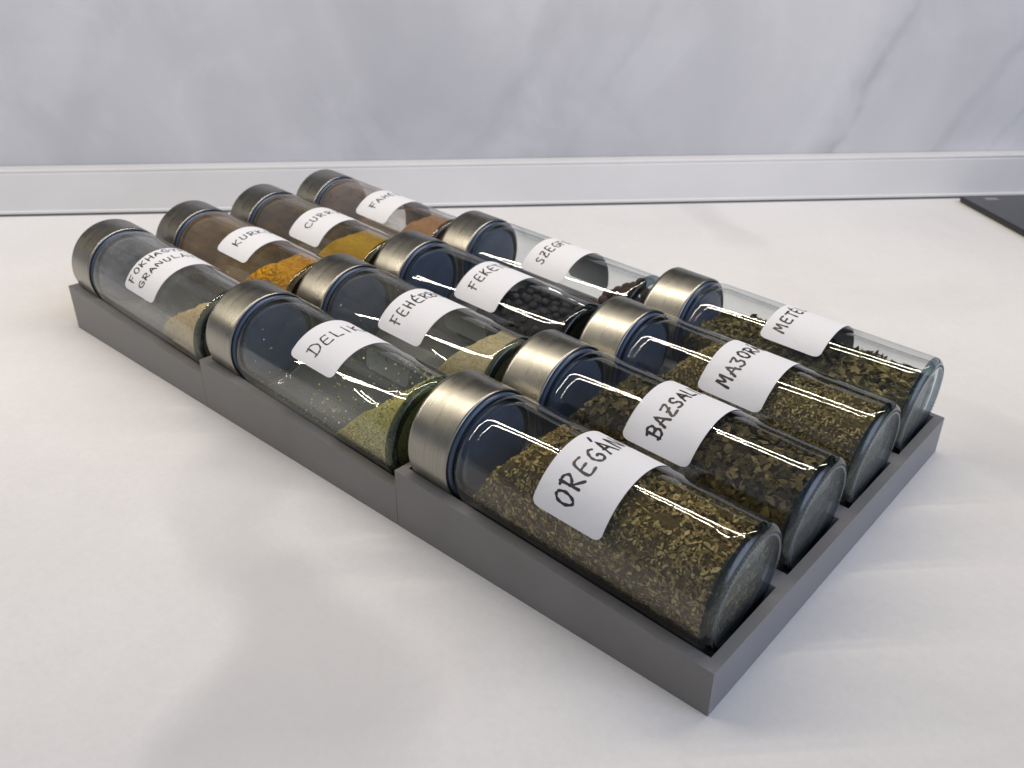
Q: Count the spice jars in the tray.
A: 12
